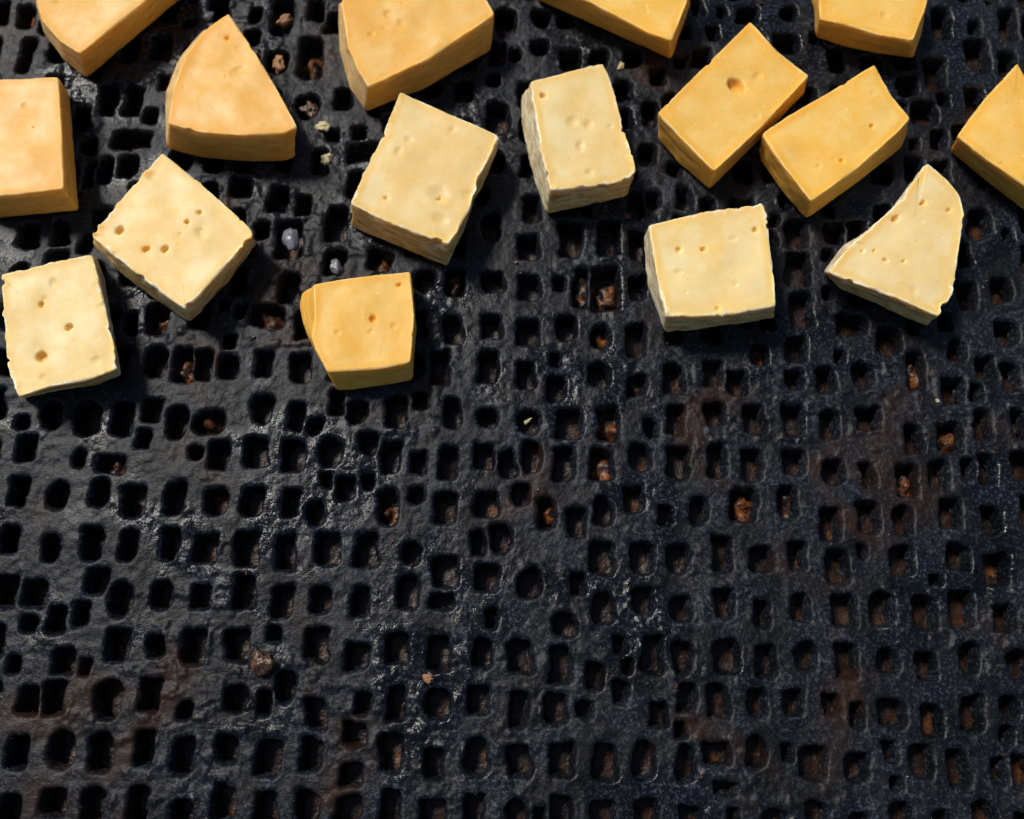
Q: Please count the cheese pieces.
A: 16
